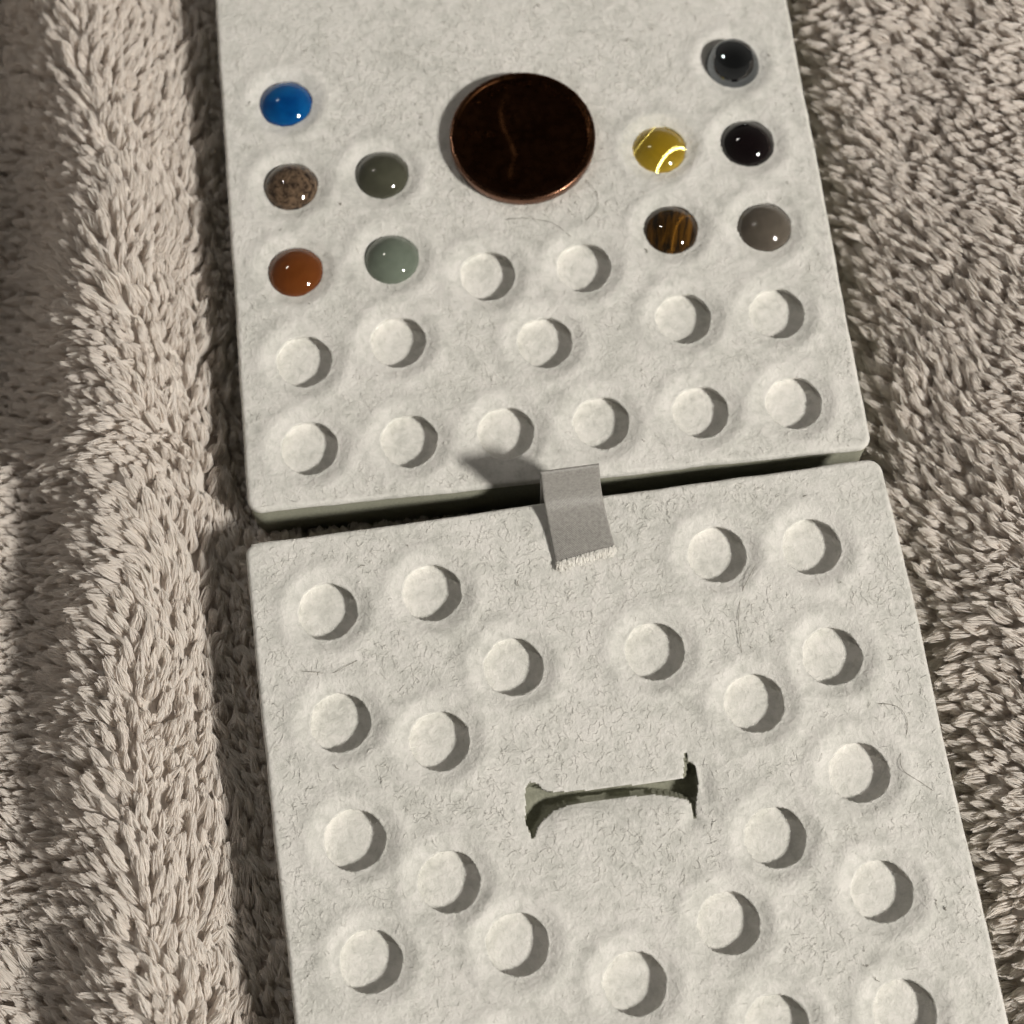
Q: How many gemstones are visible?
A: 10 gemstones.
